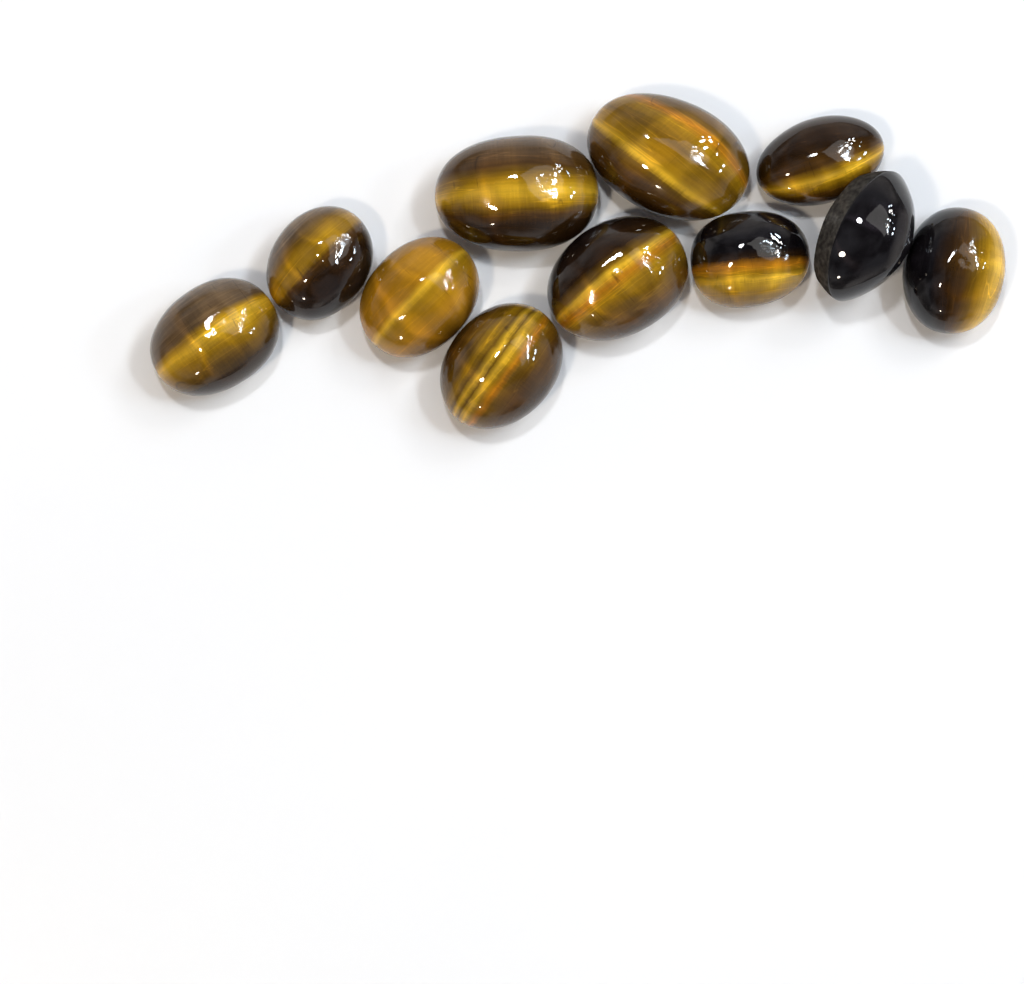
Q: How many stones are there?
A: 11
